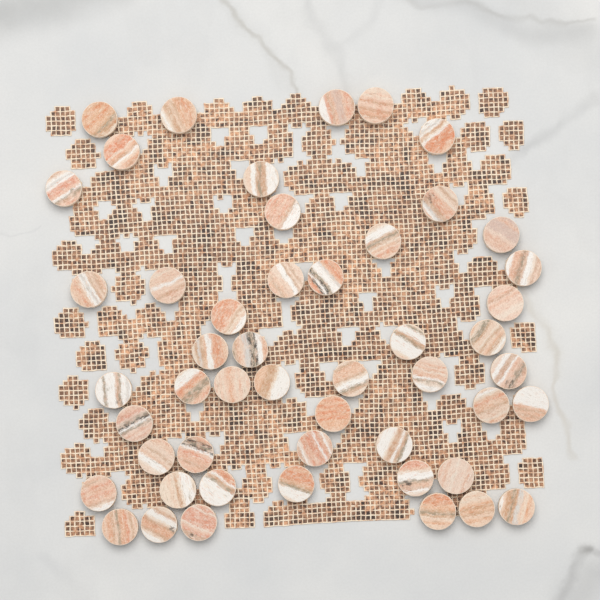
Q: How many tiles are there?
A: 50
